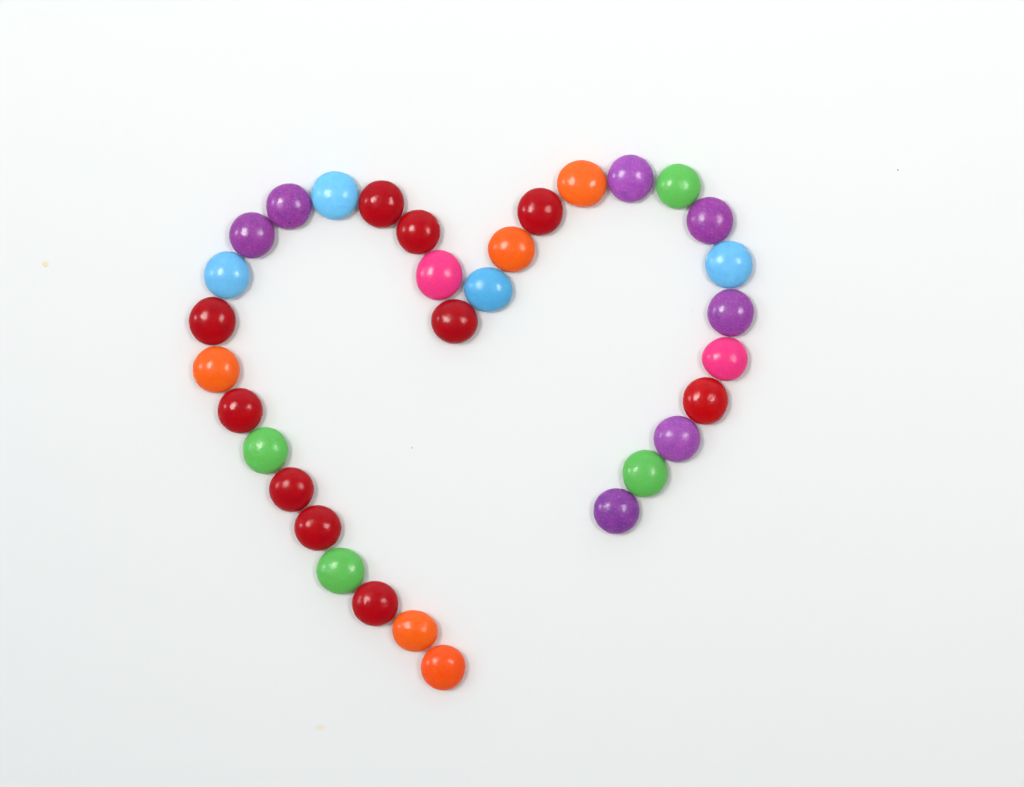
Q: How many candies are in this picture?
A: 32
